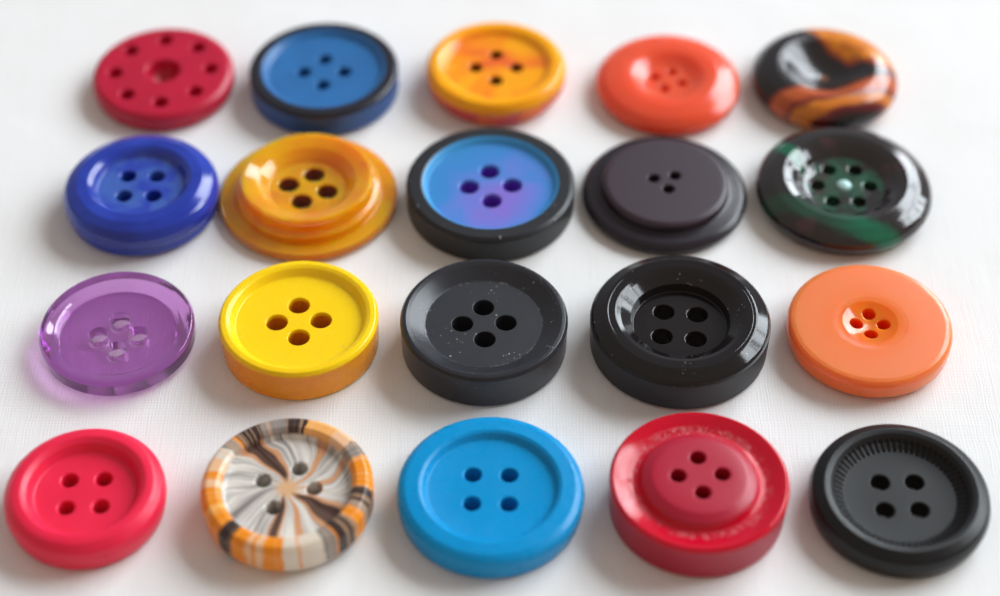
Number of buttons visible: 20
